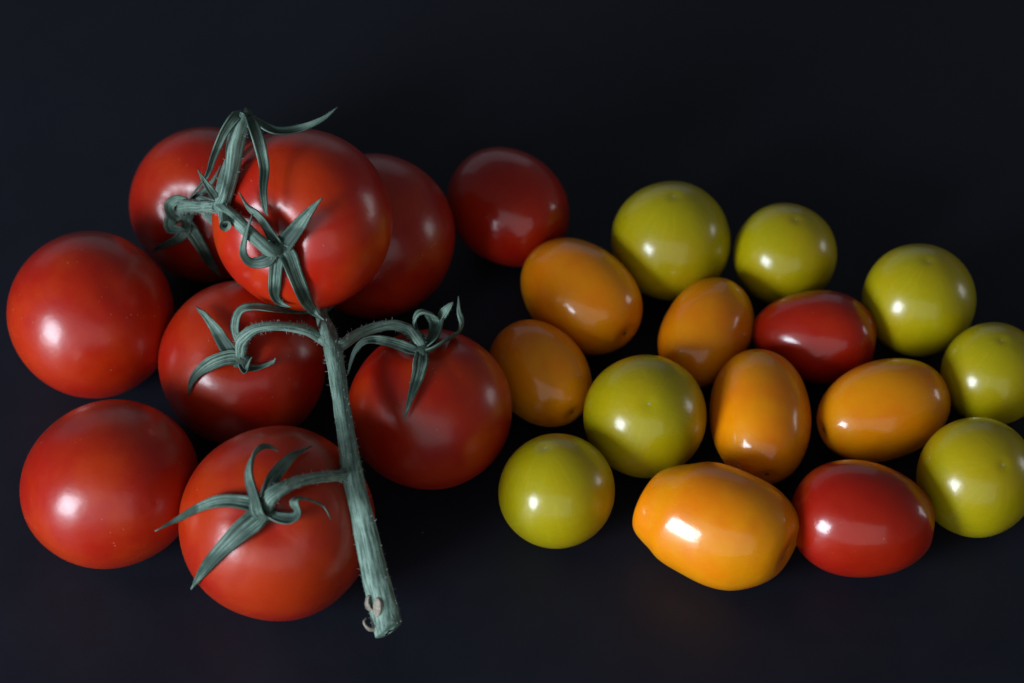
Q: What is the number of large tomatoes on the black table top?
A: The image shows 8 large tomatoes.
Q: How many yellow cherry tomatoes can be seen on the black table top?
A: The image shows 7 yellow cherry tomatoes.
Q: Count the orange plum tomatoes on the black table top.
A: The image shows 6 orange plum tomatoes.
